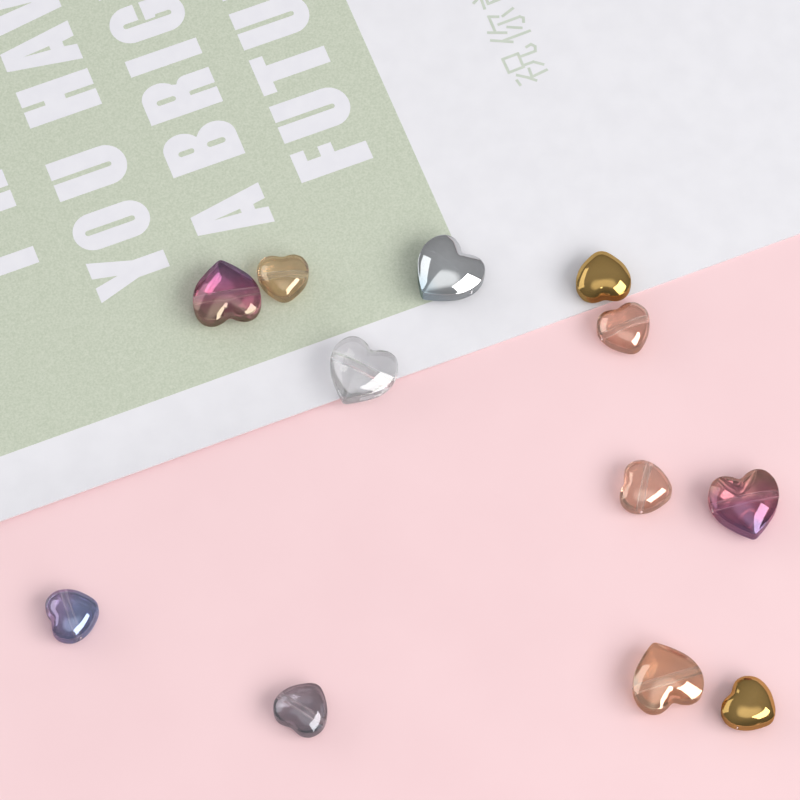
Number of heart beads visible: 12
